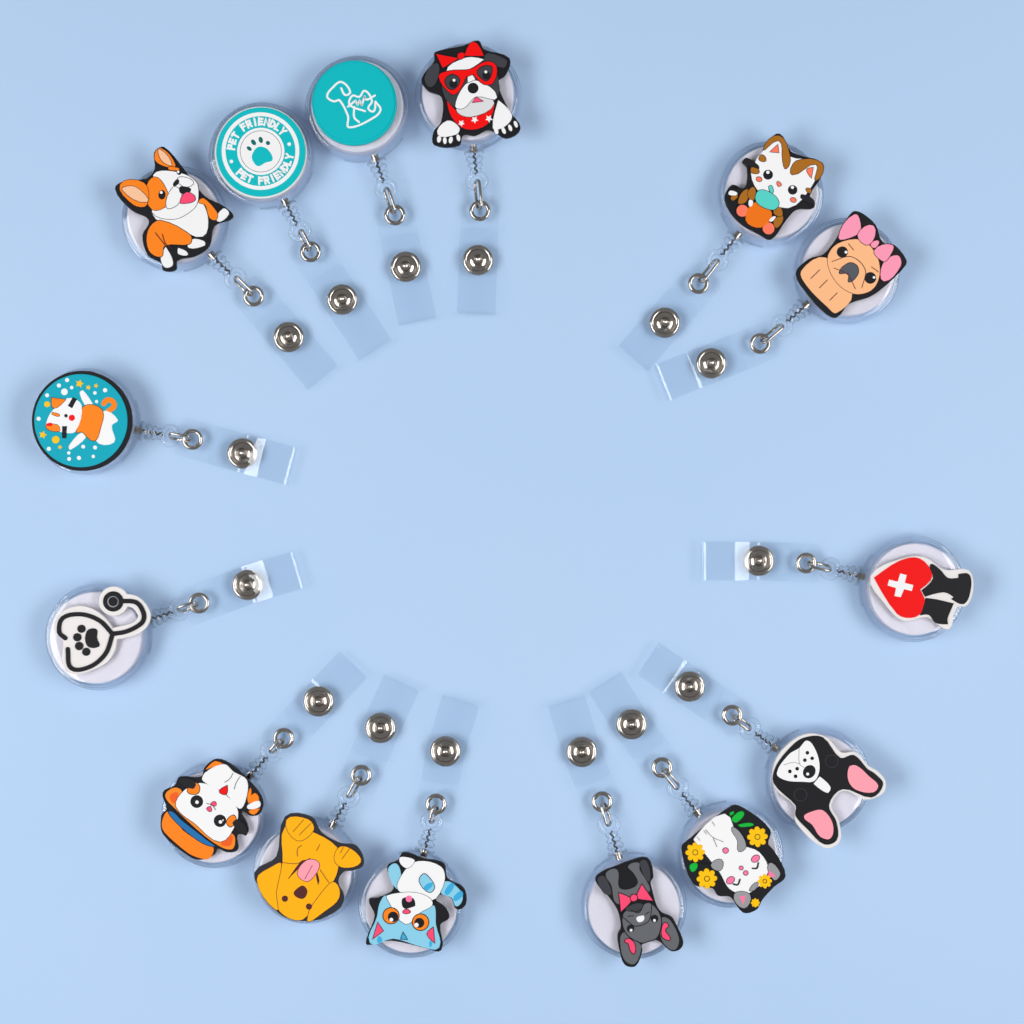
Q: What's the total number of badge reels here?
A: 15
